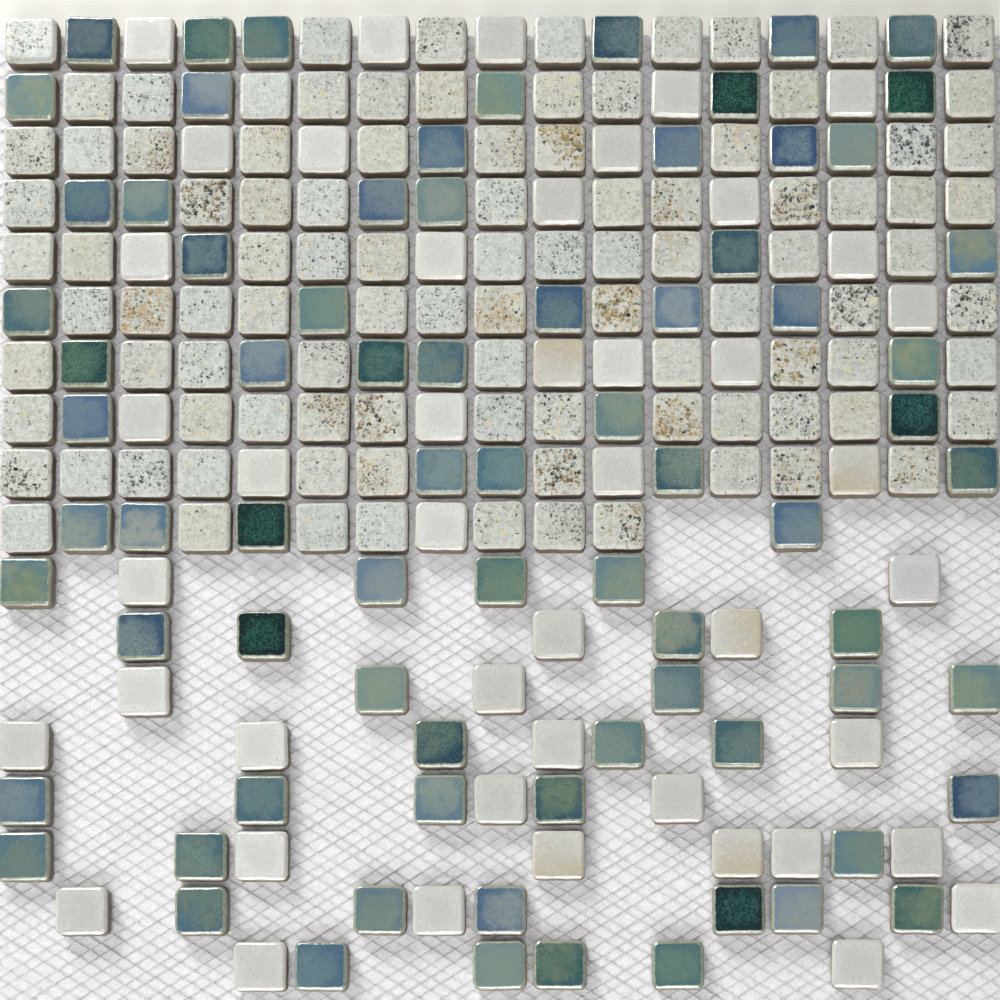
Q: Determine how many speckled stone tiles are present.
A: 99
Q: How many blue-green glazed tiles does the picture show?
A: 76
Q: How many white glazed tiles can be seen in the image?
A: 45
